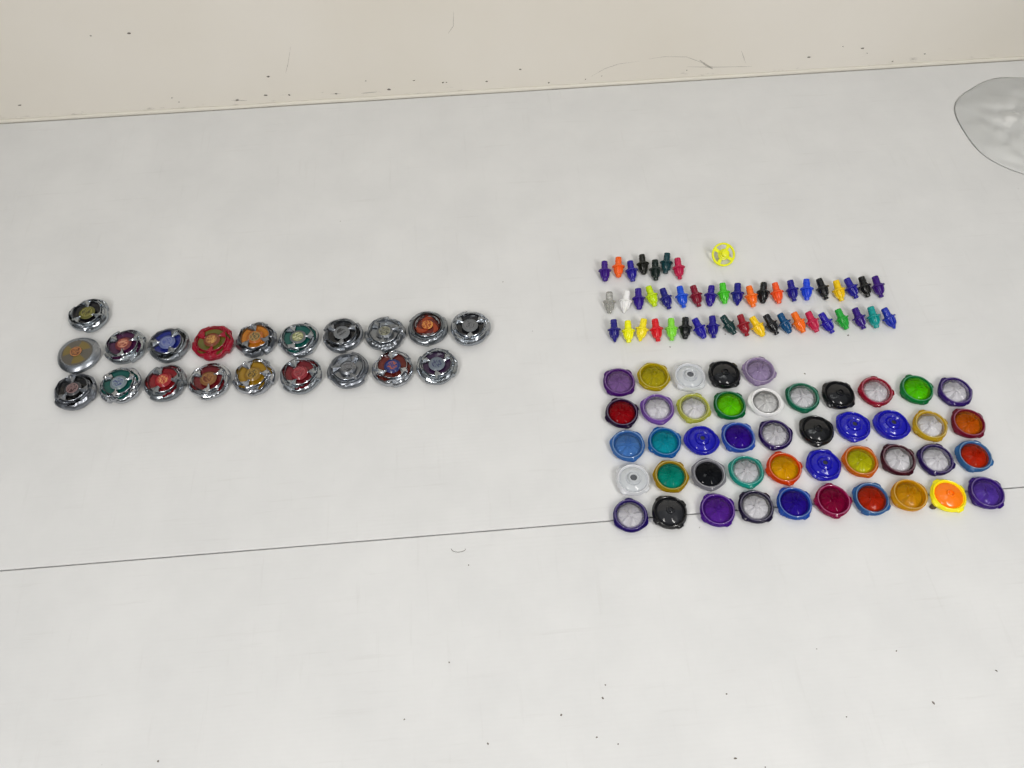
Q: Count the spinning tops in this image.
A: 20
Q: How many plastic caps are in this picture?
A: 45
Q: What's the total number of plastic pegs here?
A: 47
